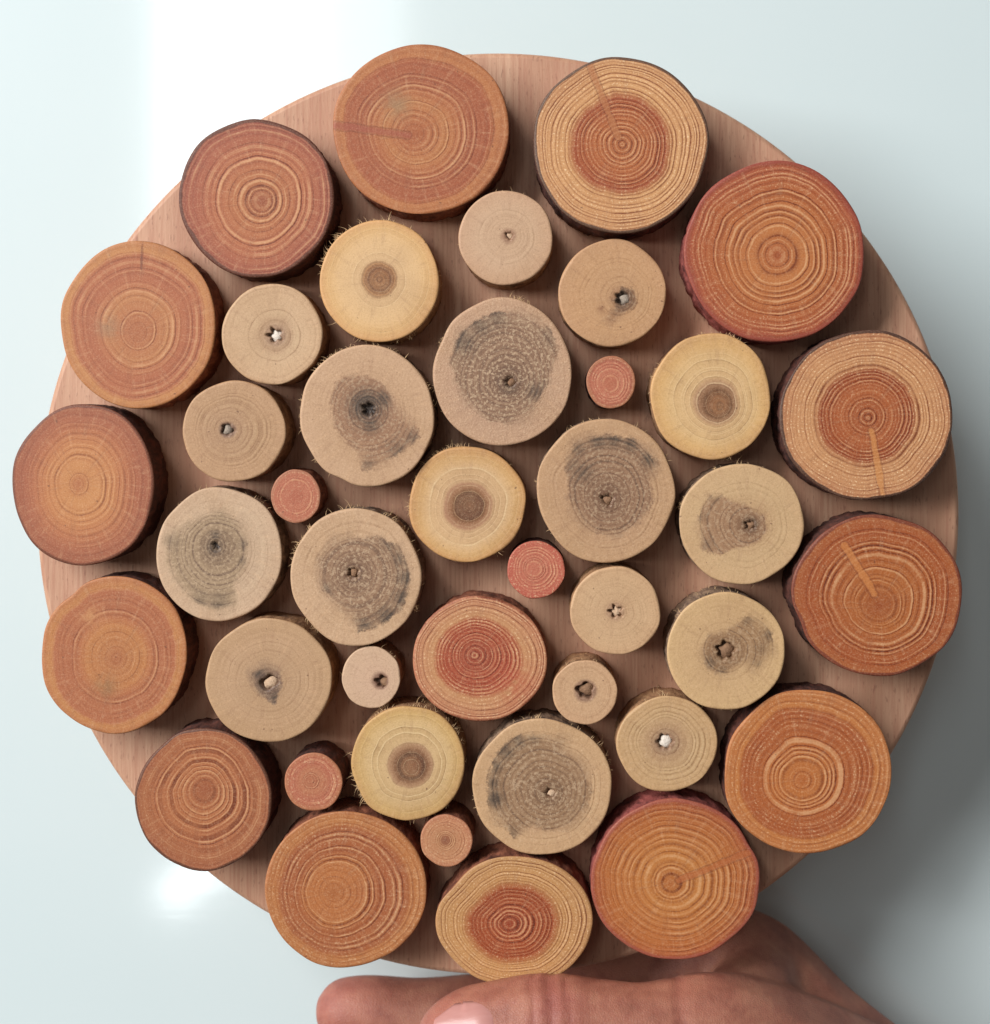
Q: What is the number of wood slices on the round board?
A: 41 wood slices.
